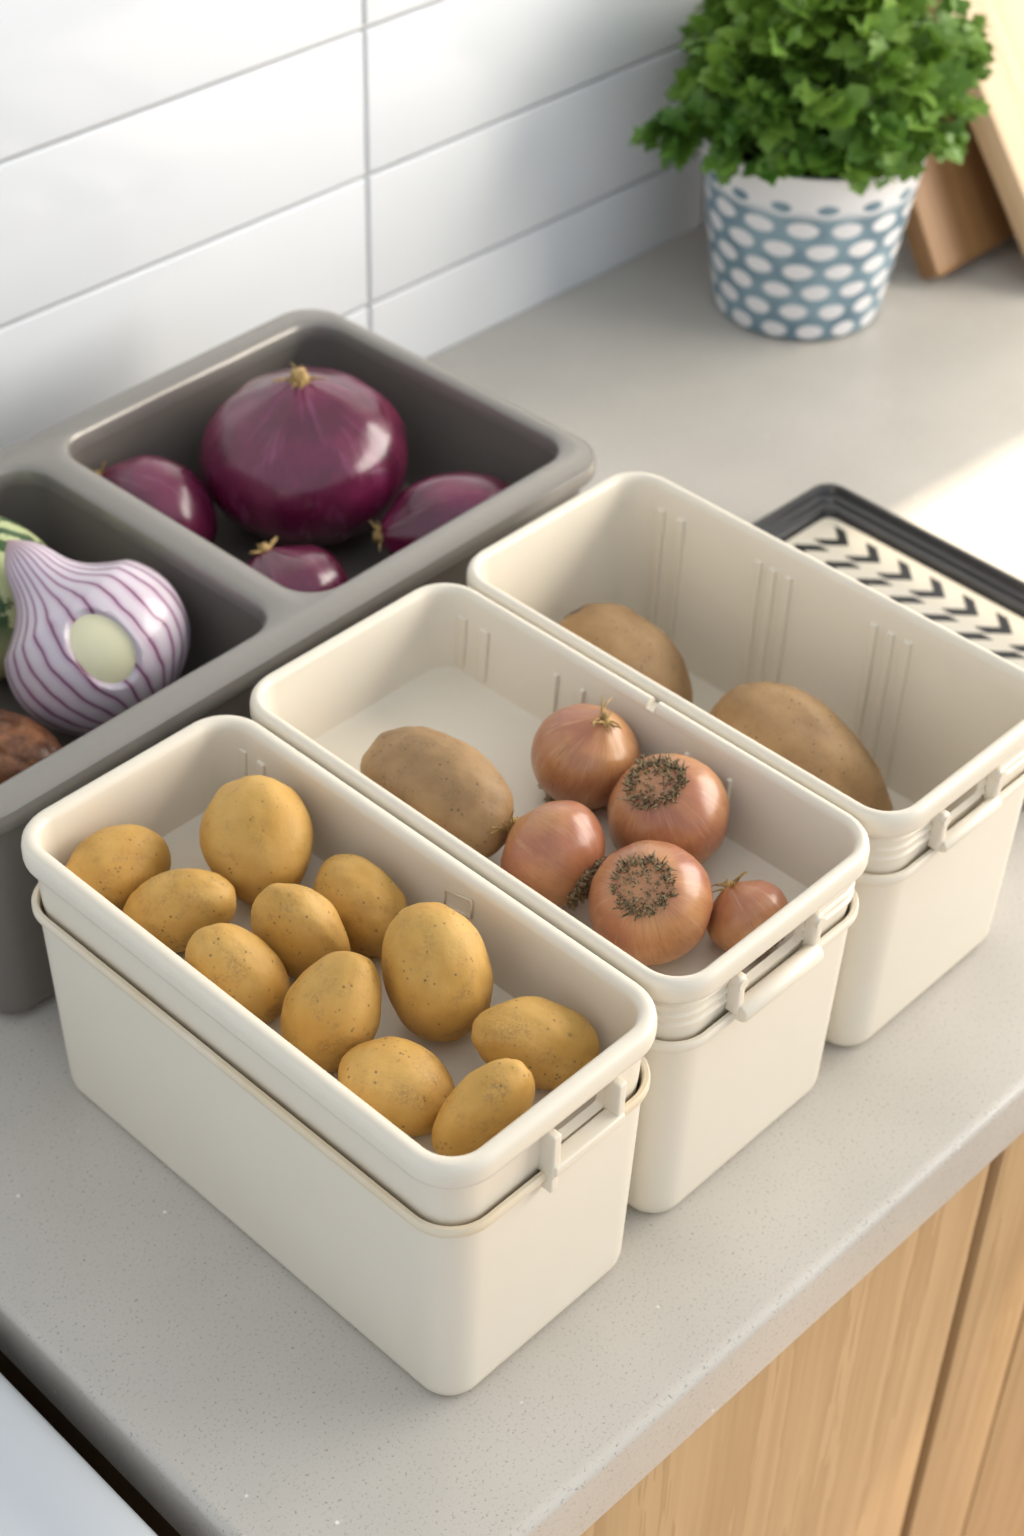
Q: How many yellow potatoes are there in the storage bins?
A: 11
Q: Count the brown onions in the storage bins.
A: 5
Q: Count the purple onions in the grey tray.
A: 4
